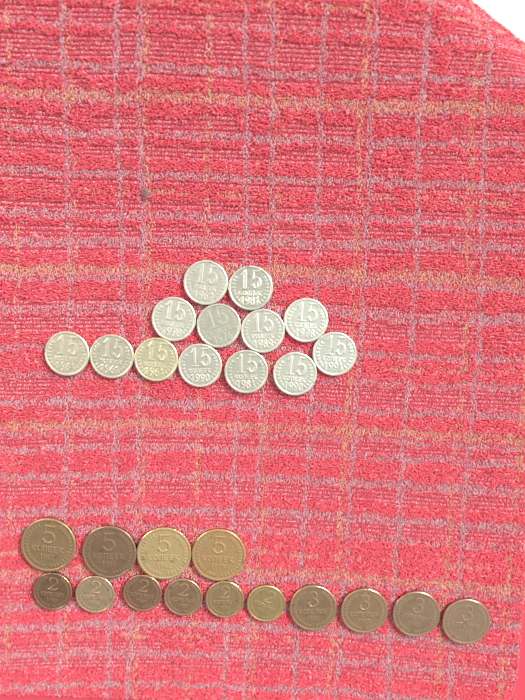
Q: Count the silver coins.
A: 13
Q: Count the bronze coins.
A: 14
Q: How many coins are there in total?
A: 27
